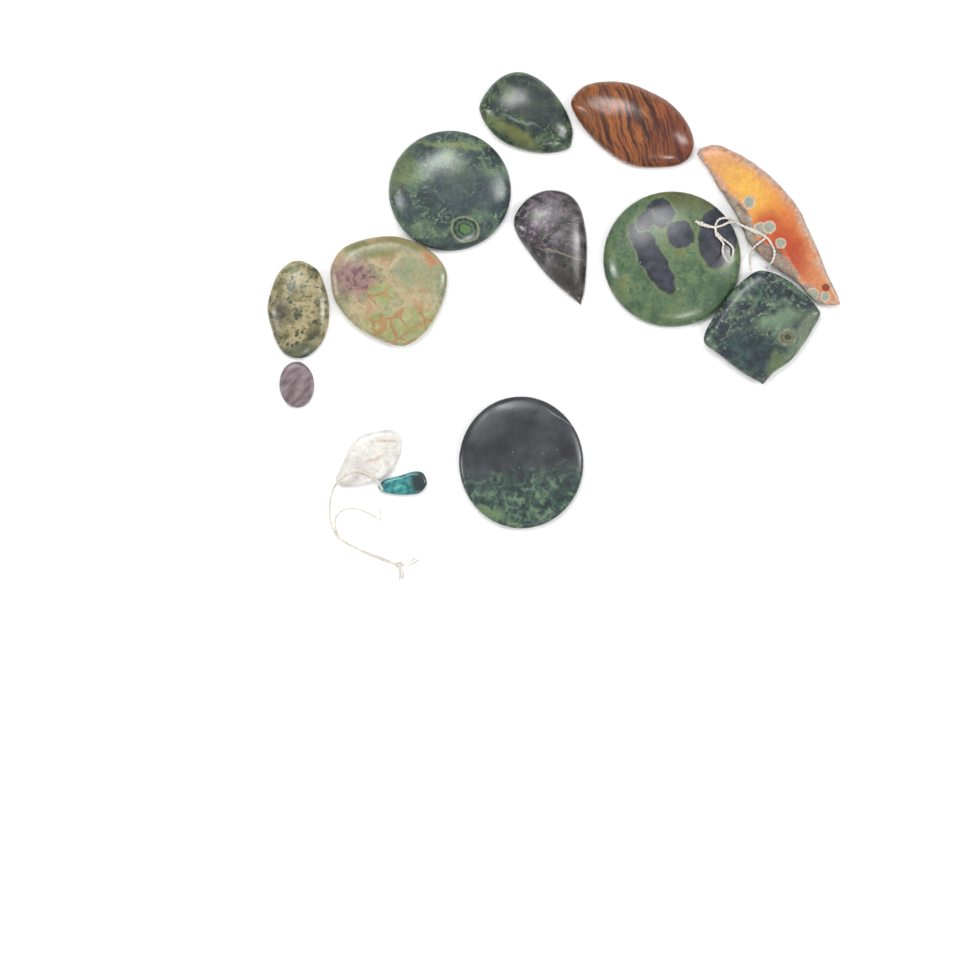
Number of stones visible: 13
